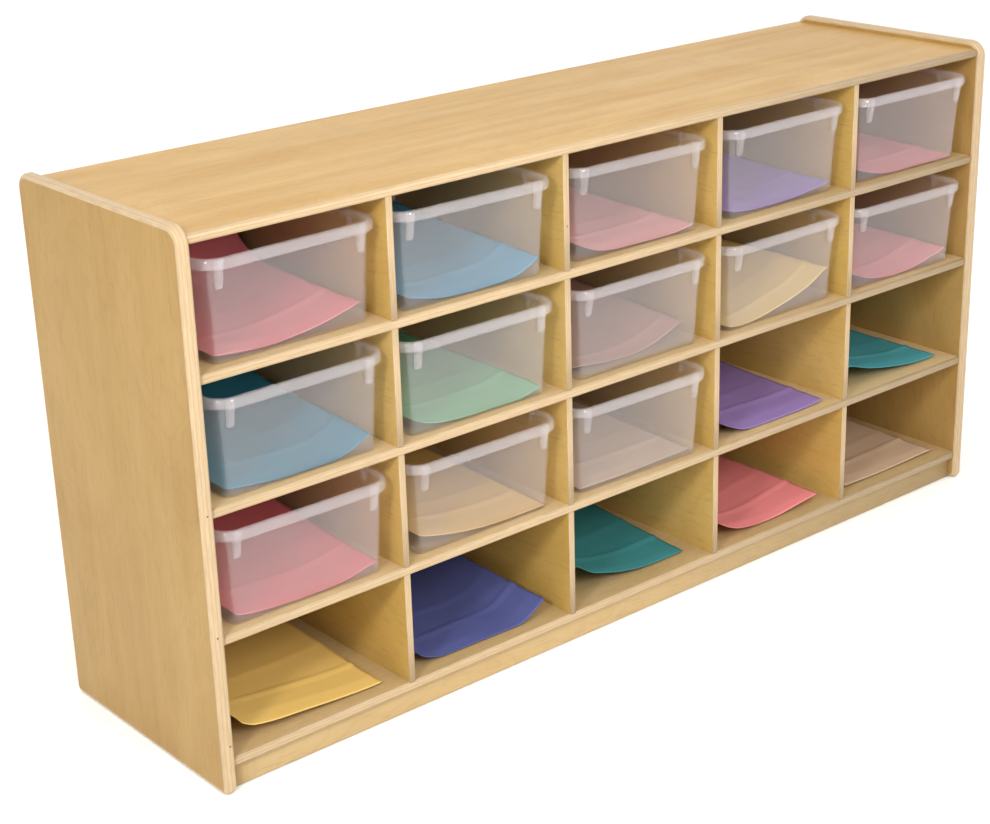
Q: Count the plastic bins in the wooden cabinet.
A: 13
